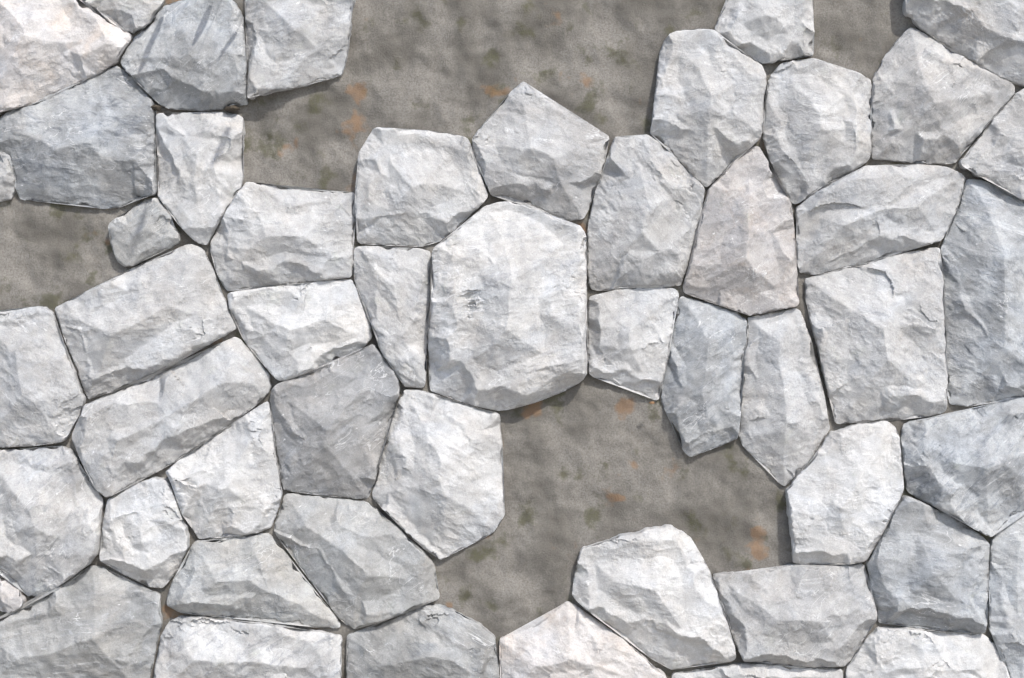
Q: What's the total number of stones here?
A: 51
